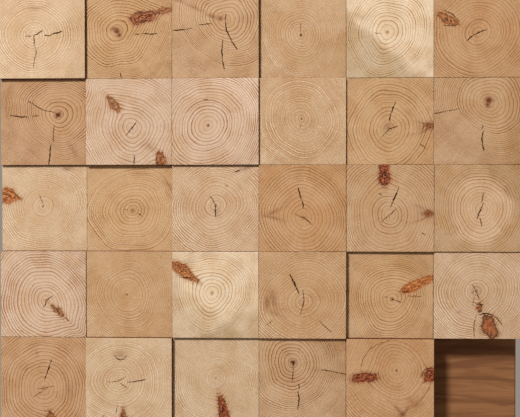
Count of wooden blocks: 29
